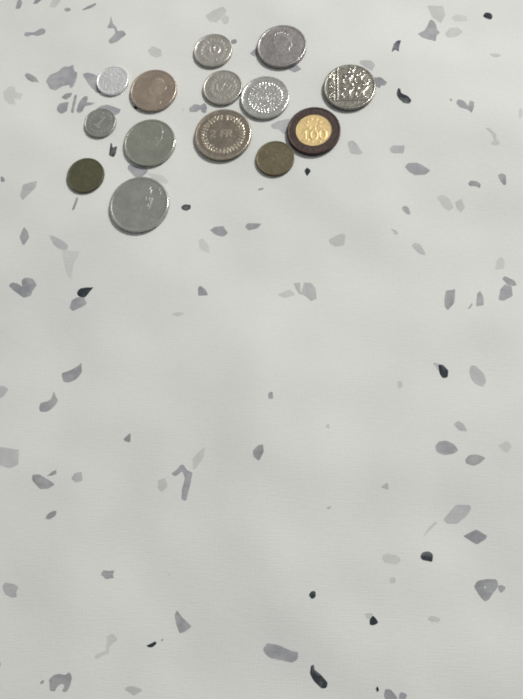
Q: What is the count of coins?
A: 14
